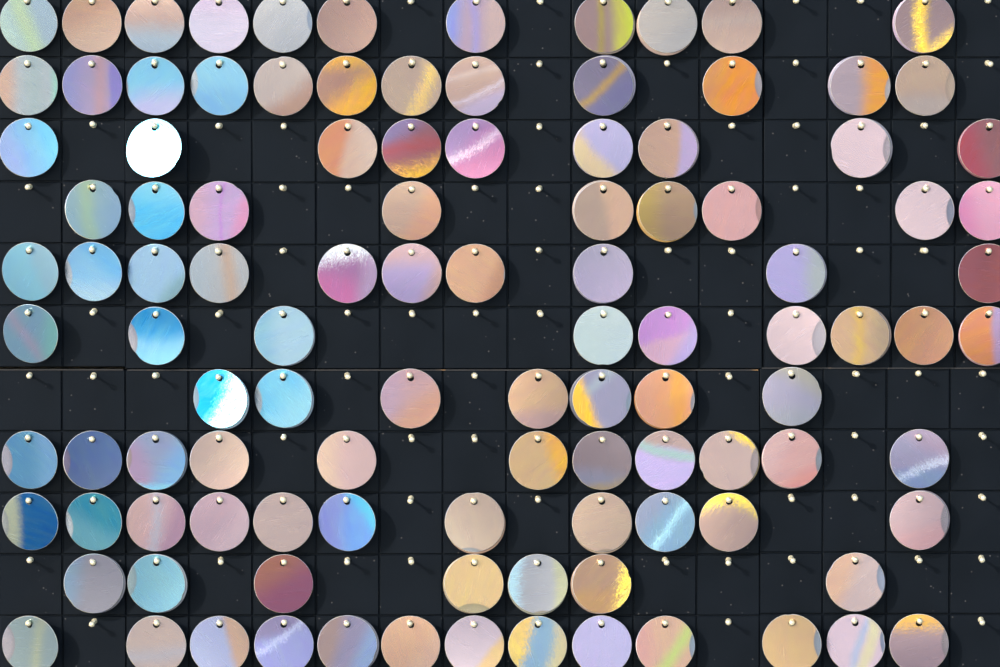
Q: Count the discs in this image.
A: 109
